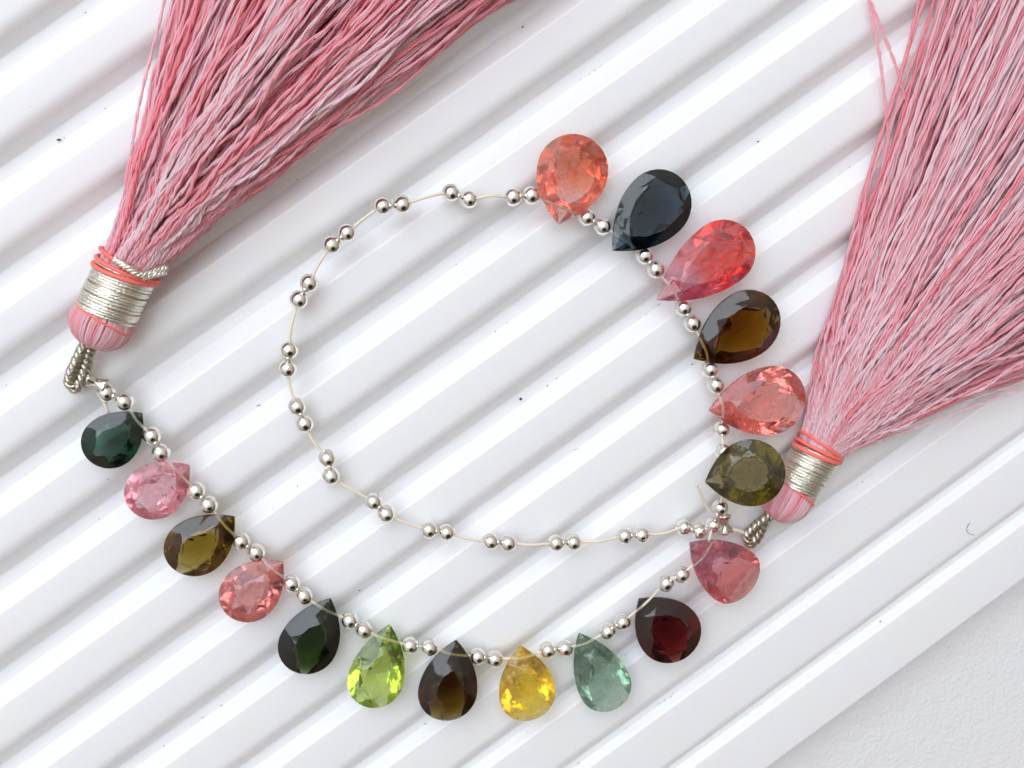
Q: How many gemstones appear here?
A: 17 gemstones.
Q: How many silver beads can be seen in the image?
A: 62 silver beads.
